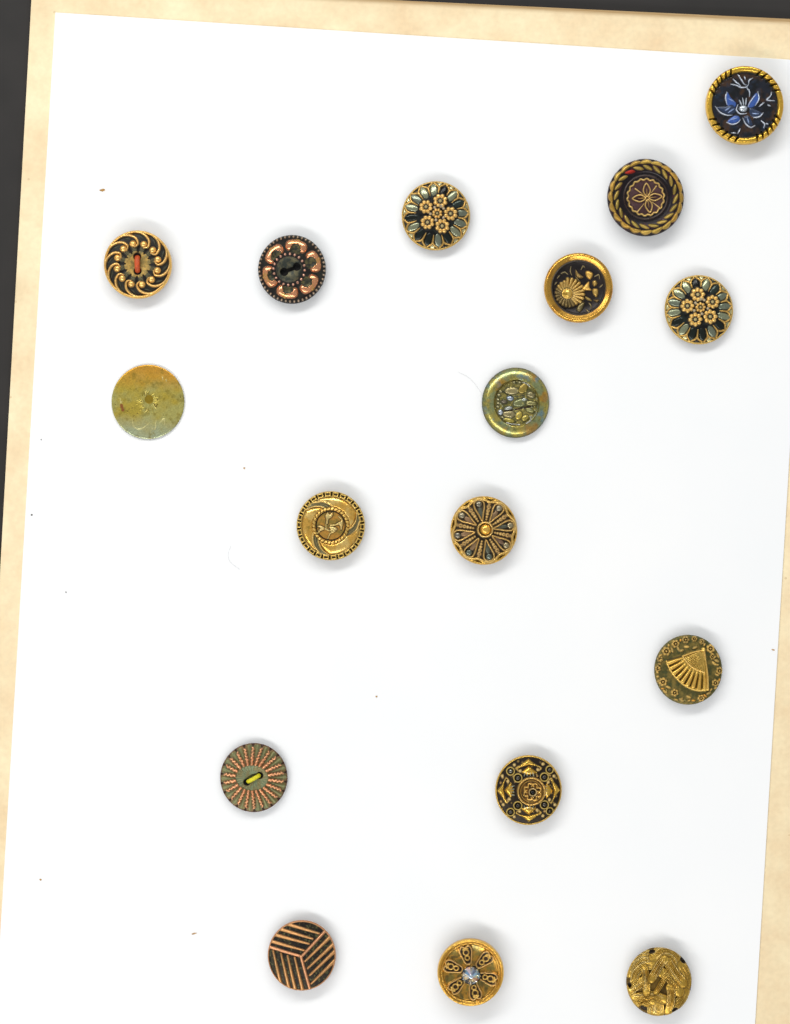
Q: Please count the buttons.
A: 17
